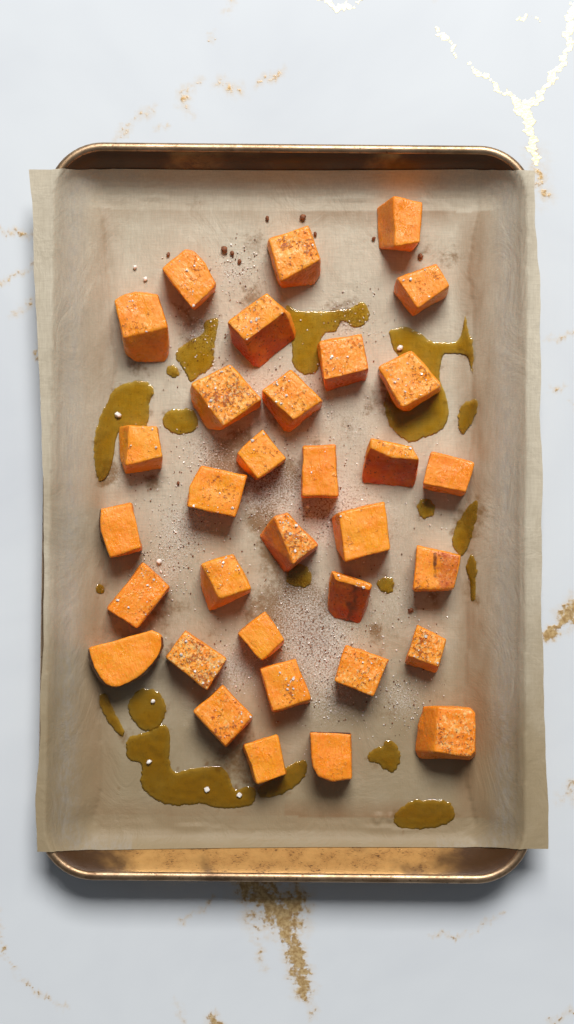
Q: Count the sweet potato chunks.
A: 33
